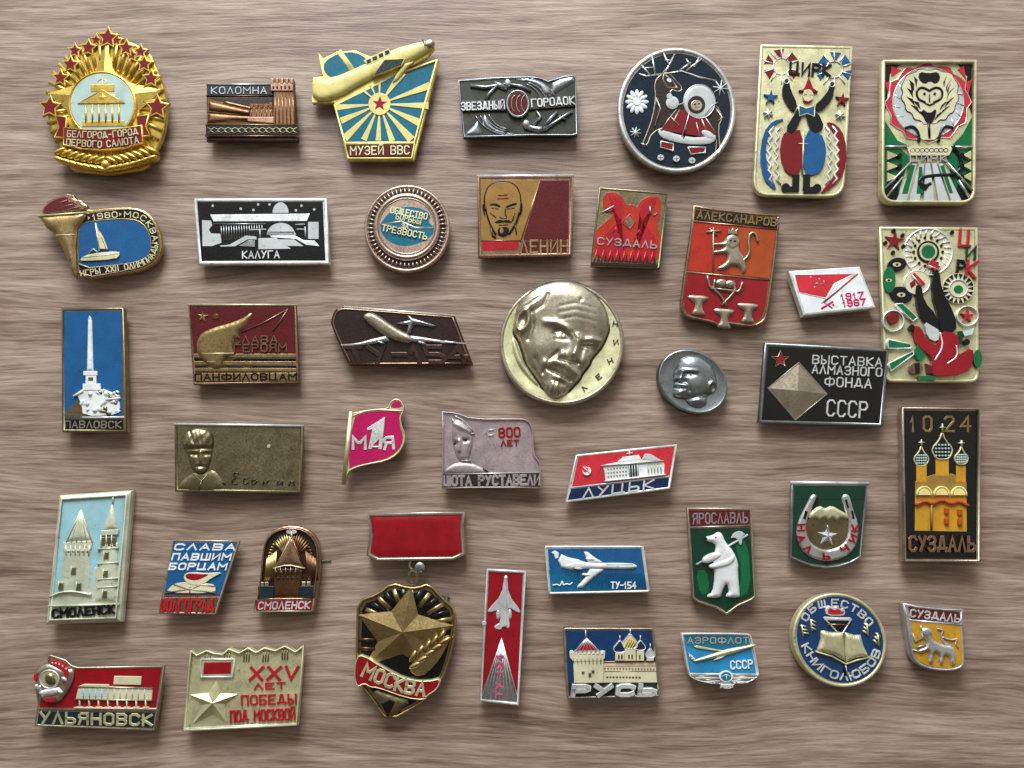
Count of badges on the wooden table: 40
